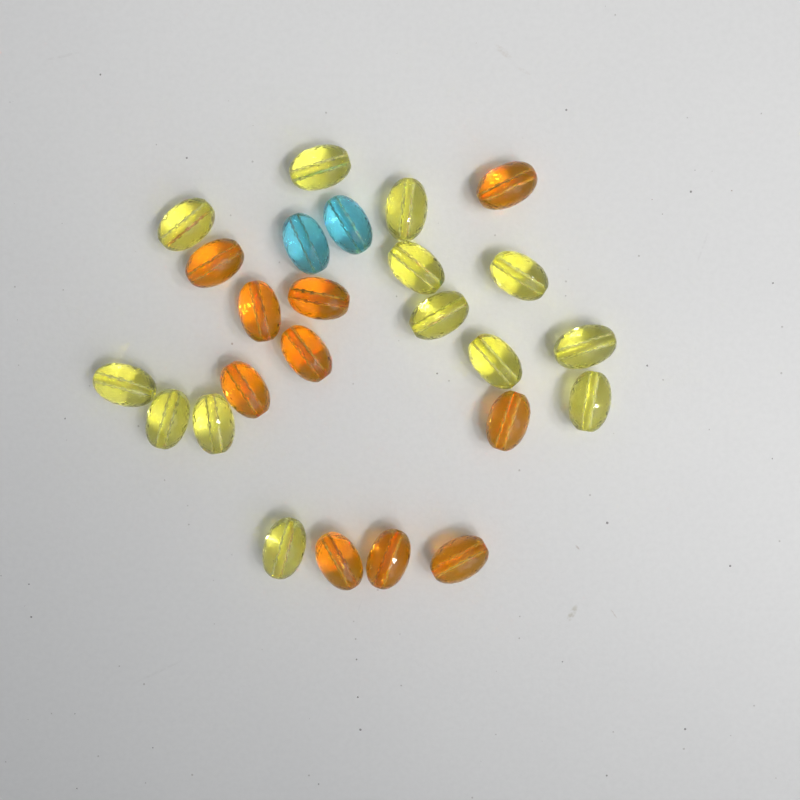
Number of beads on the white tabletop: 25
